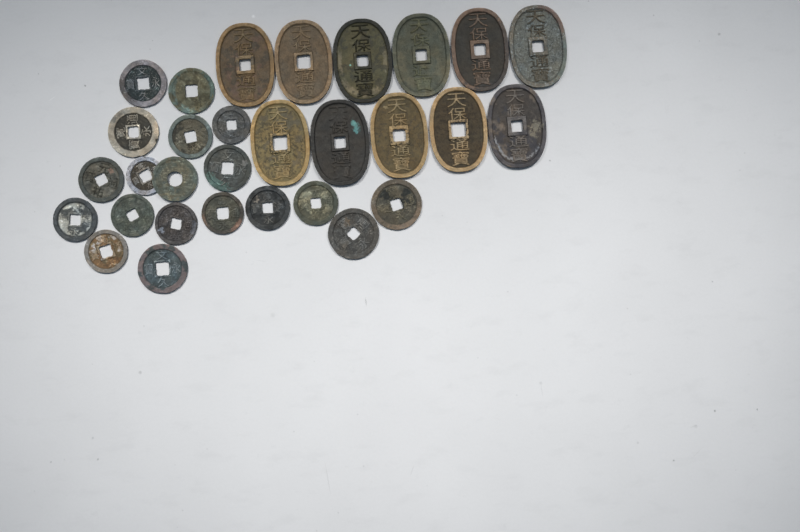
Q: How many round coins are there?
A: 19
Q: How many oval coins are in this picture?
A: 11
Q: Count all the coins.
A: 30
